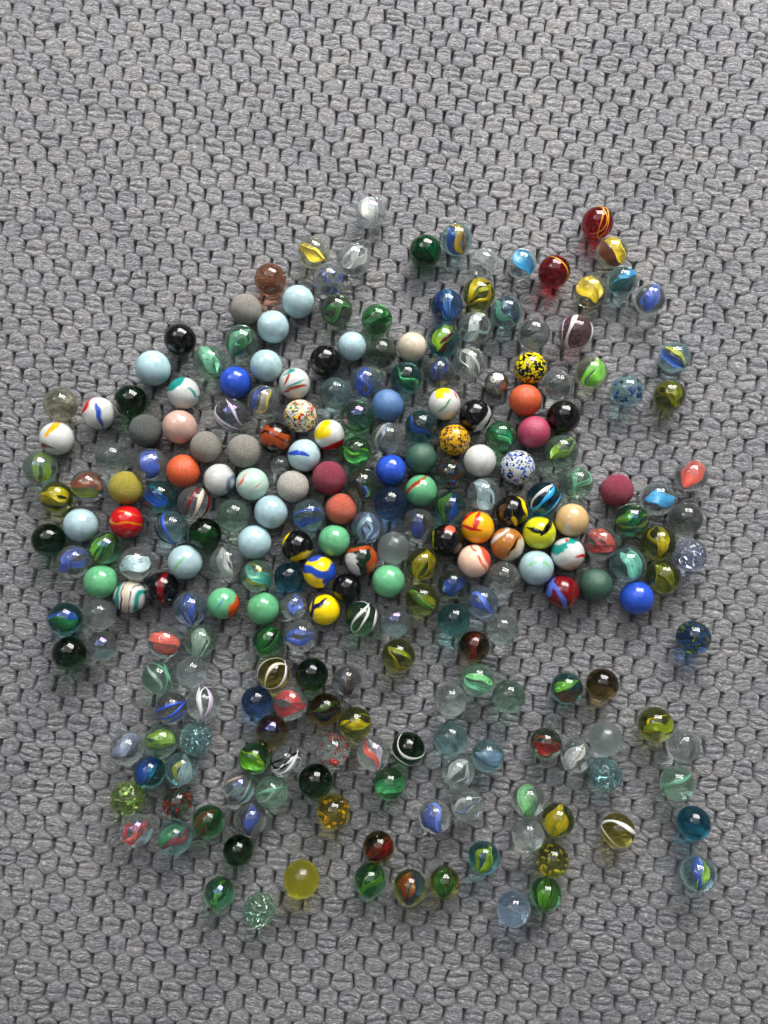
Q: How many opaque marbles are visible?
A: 73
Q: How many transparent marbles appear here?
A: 175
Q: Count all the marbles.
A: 248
